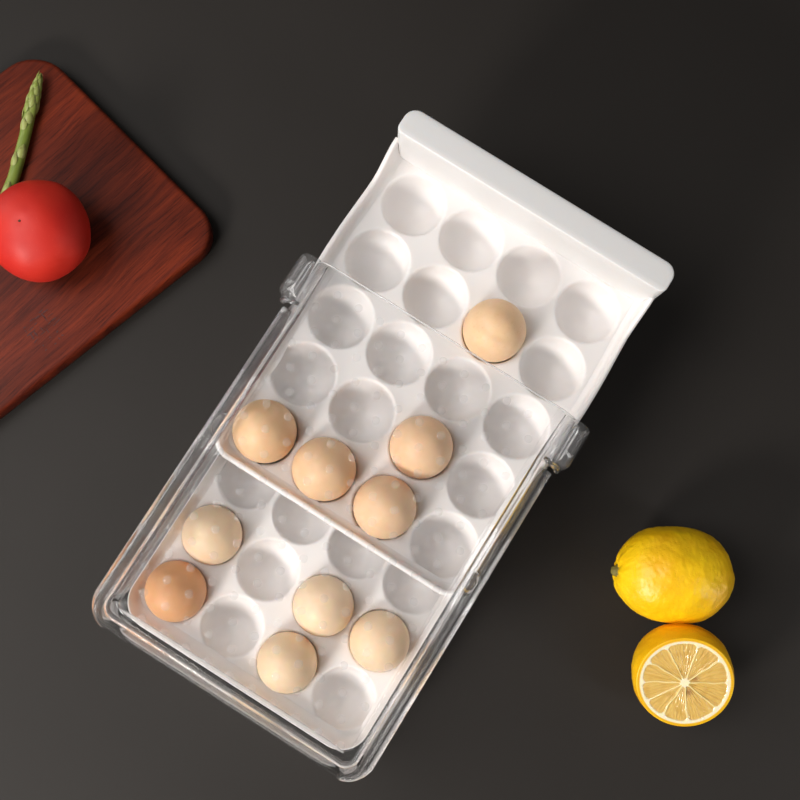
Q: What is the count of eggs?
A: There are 10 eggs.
